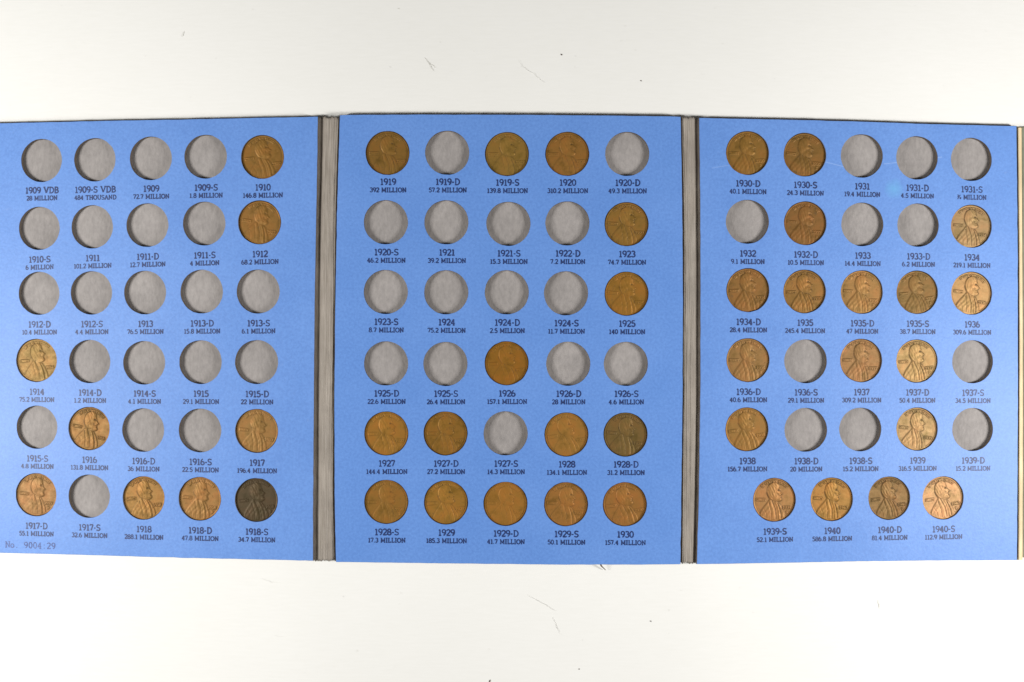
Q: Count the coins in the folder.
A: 42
